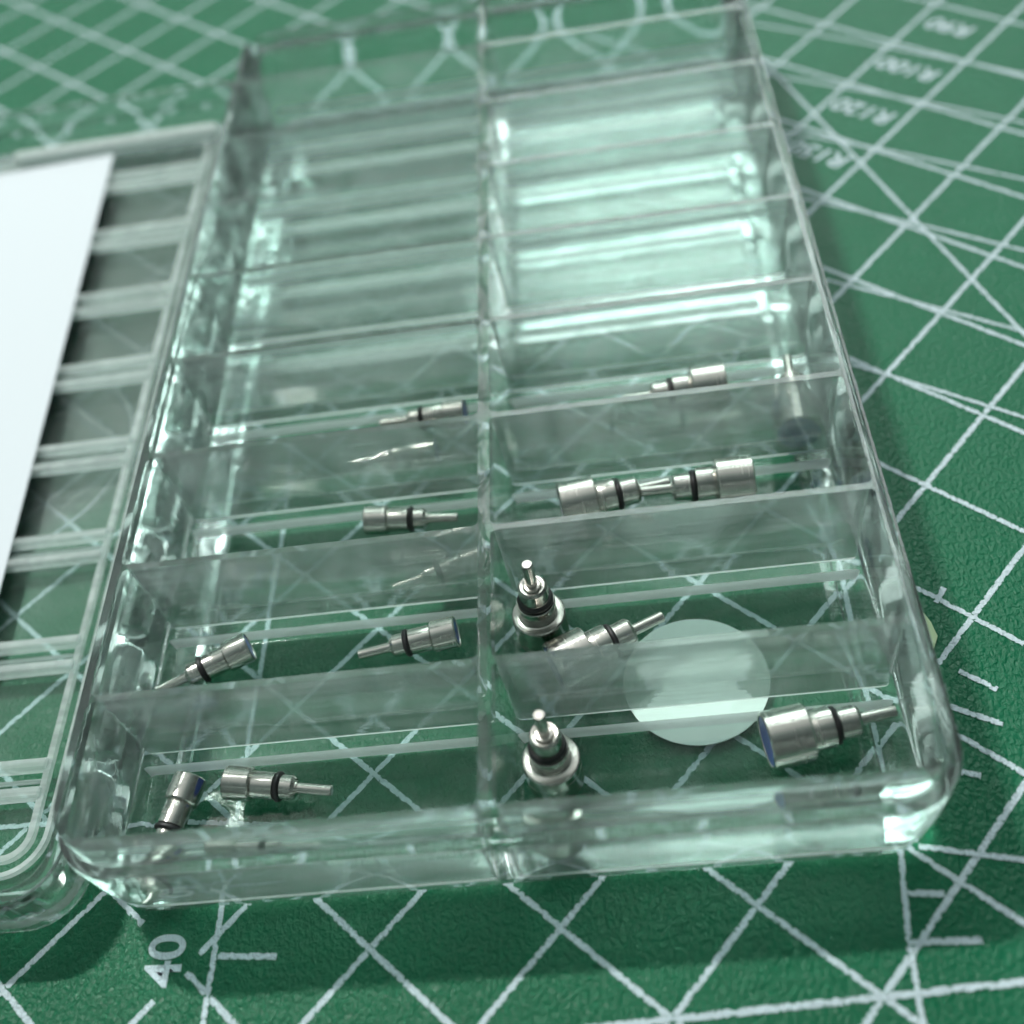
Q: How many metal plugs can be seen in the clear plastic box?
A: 16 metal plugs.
